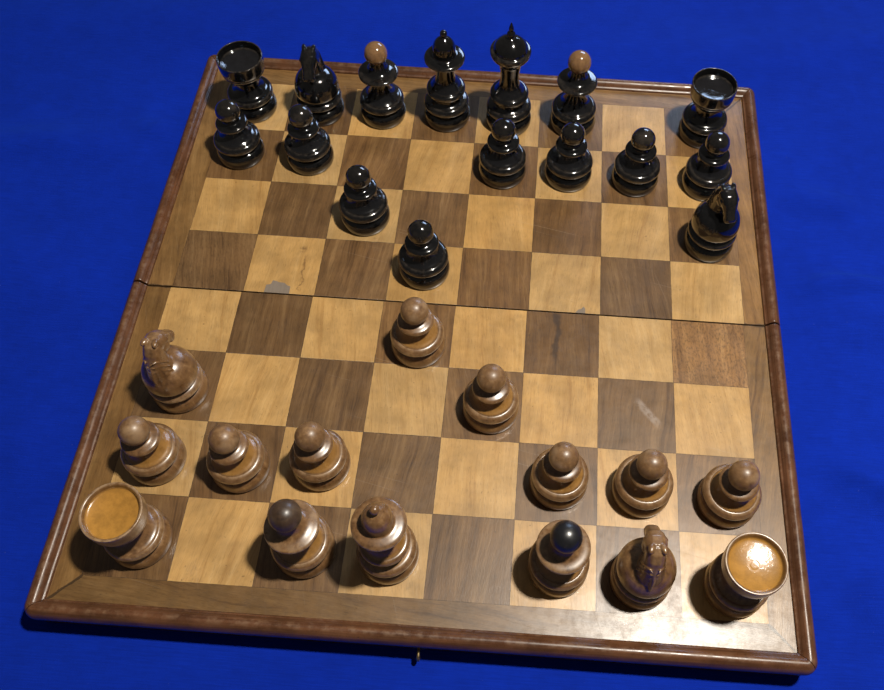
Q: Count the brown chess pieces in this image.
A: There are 15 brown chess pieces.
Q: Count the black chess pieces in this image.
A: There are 16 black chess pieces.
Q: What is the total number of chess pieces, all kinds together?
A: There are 31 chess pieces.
